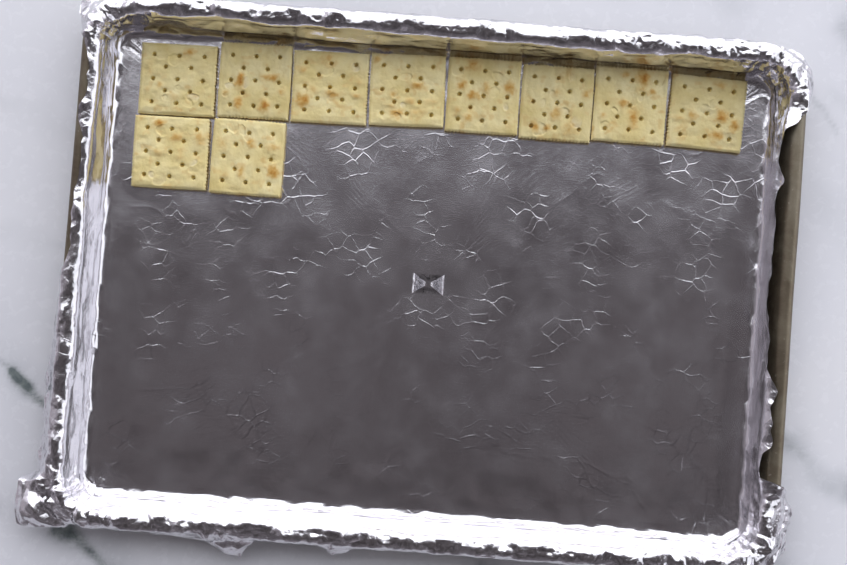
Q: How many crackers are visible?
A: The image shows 10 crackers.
